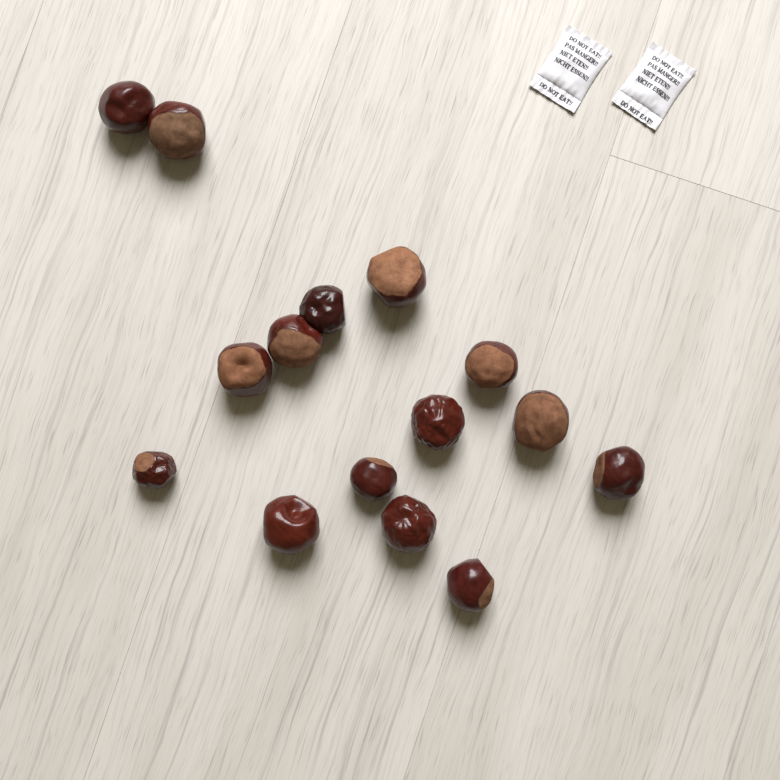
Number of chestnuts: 15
